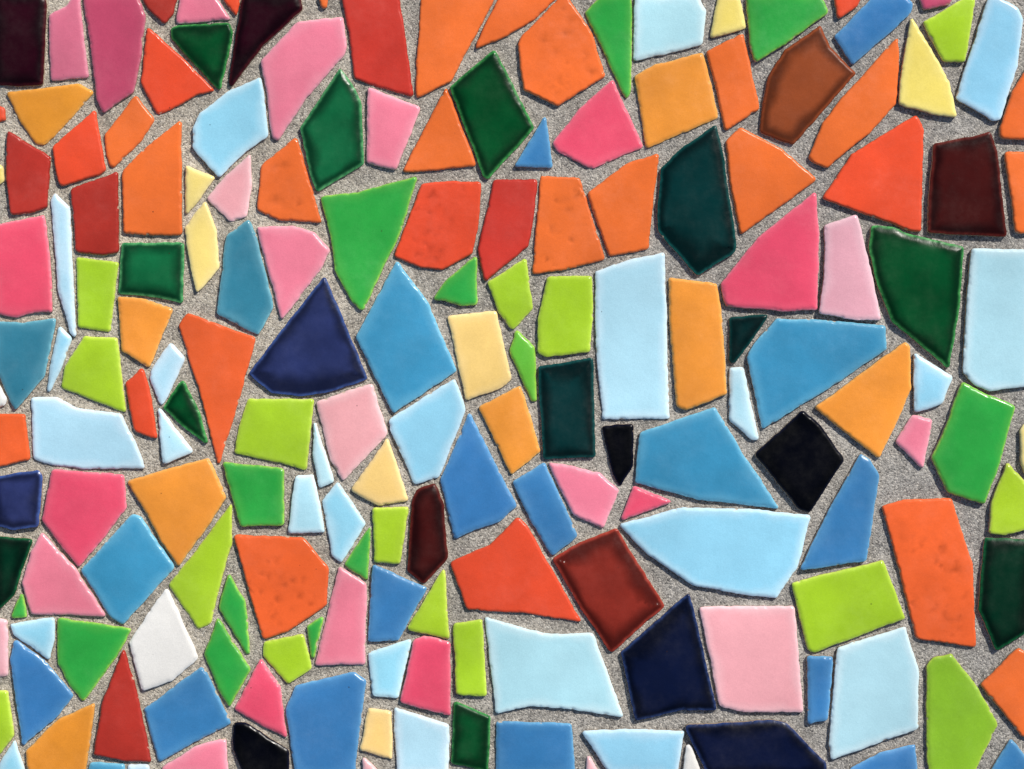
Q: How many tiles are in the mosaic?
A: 179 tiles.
